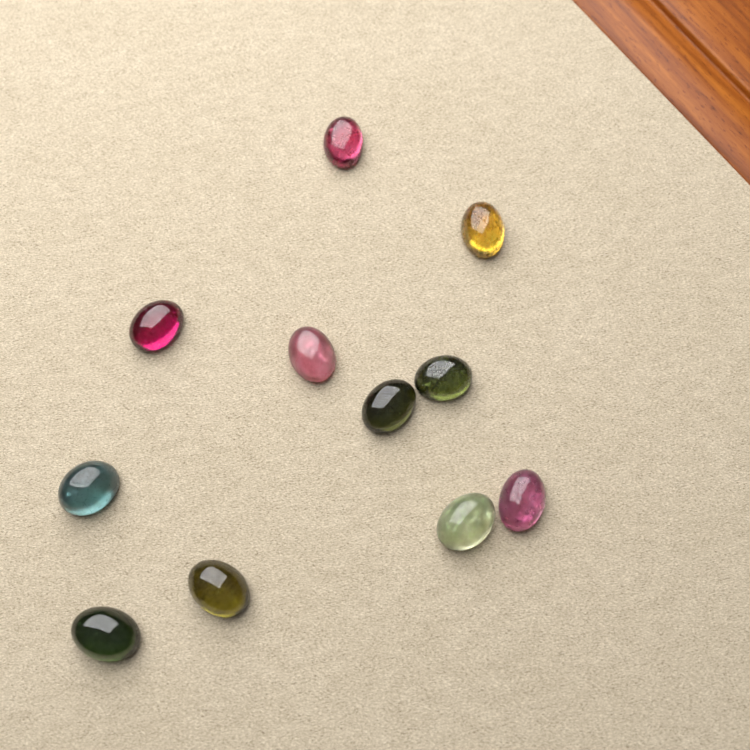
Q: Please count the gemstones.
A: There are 11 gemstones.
